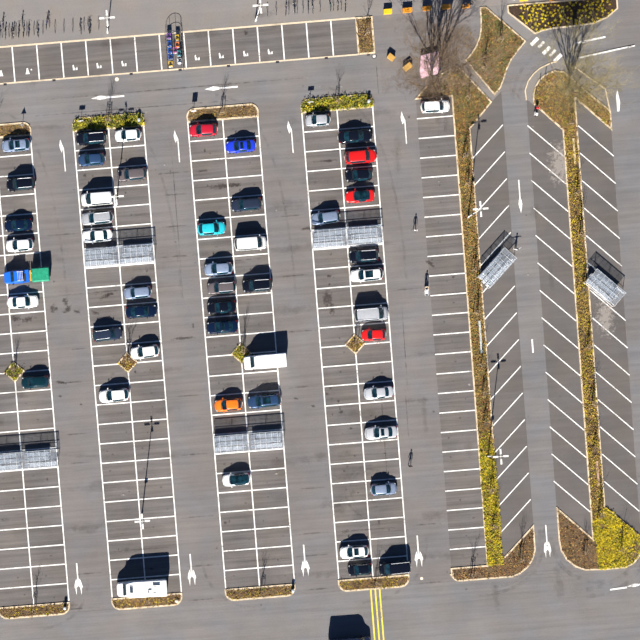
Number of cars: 48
